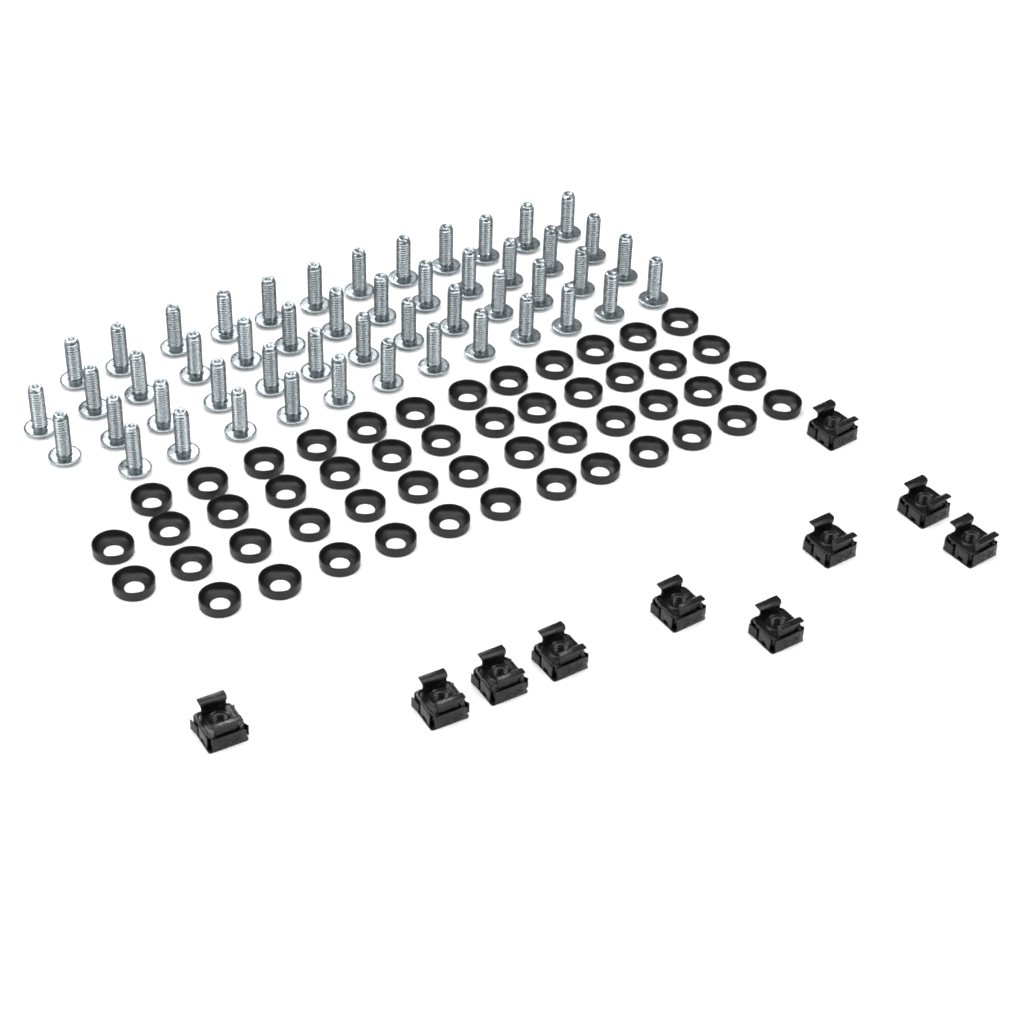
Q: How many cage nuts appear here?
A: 10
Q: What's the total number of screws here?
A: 50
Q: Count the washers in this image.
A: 50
